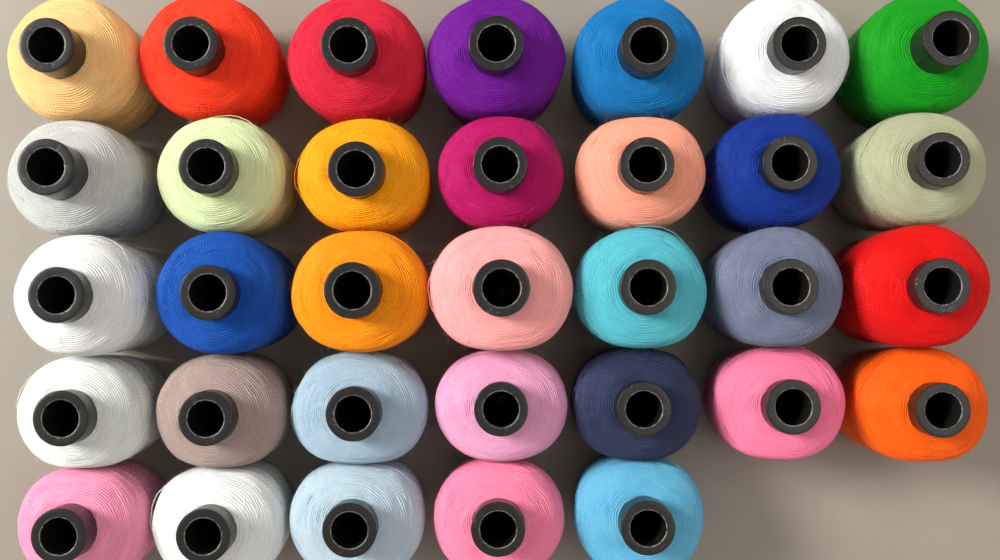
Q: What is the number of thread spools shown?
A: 33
